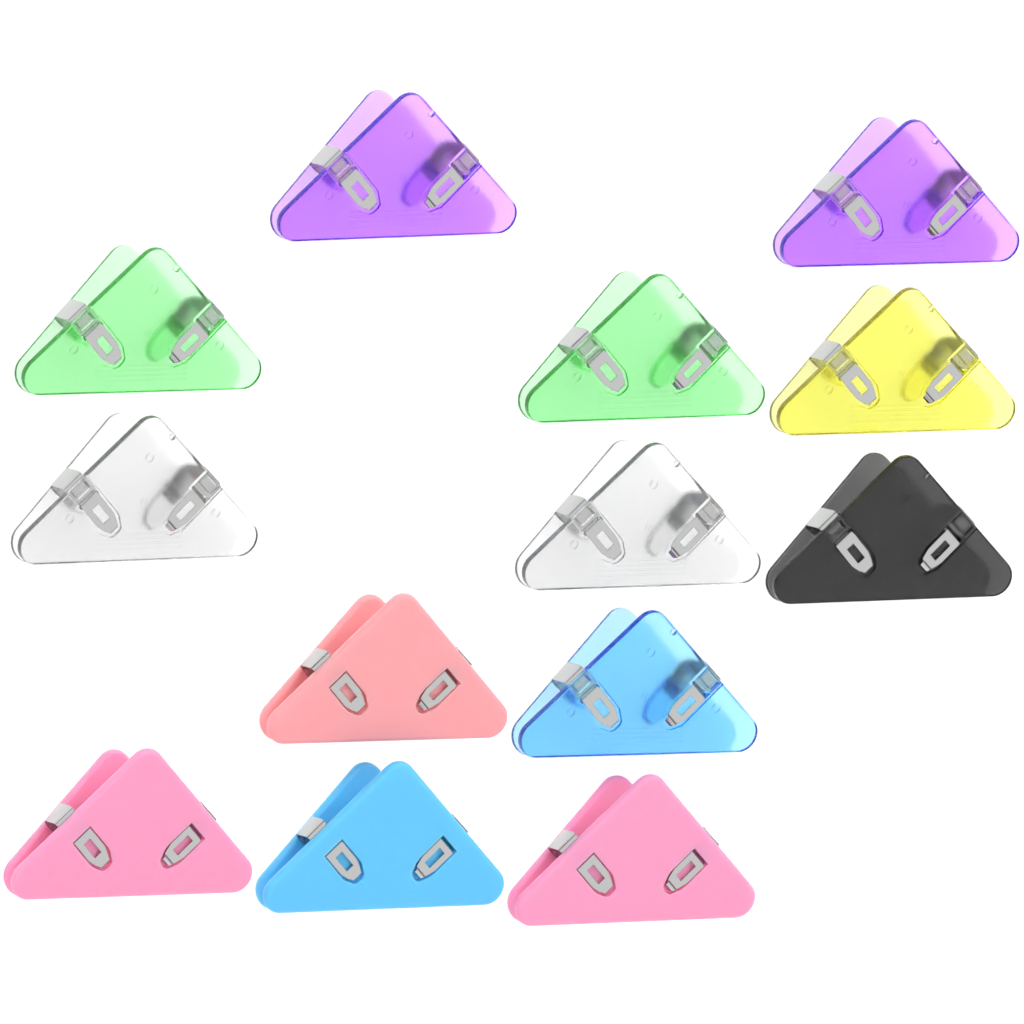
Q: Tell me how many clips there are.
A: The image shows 13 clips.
